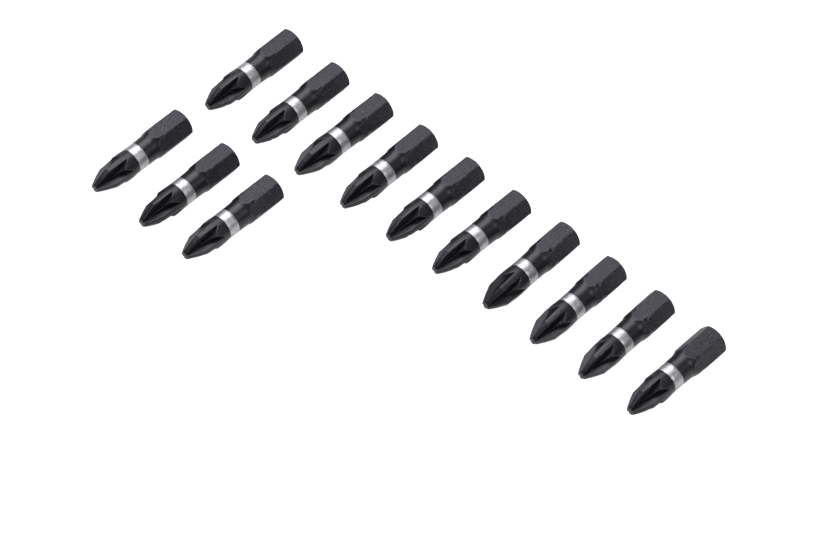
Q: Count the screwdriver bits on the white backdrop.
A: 13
